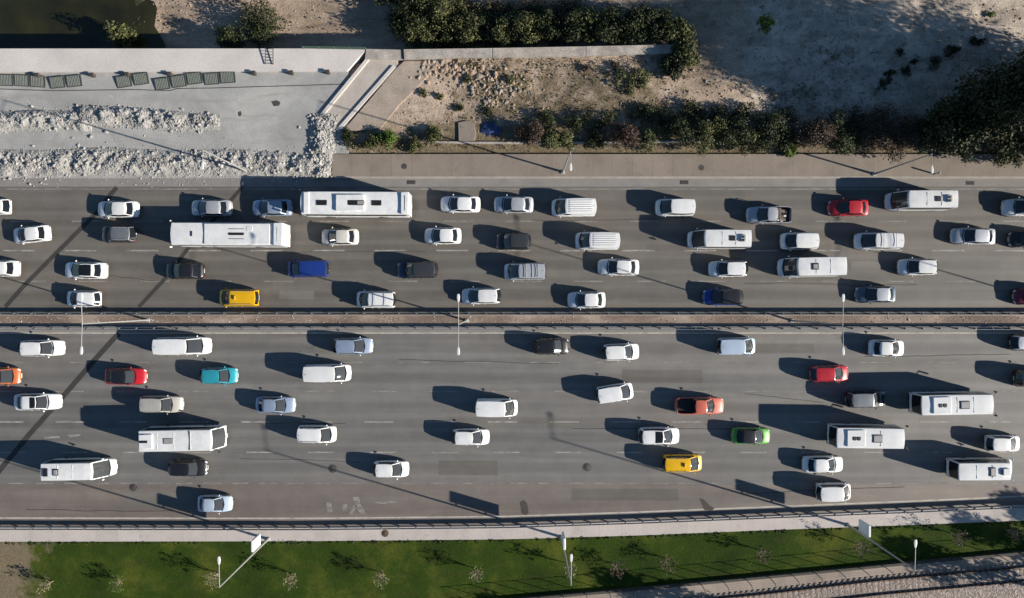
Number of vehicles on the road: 80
